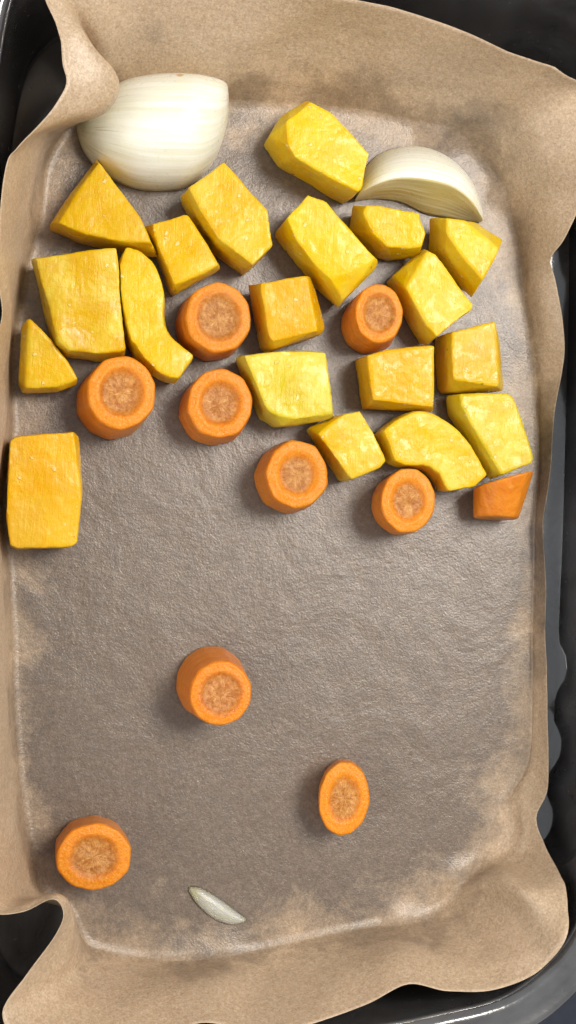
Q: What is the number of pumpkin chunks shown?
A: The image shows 19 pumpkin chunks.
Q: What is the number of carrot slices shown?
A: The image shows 10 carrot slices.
